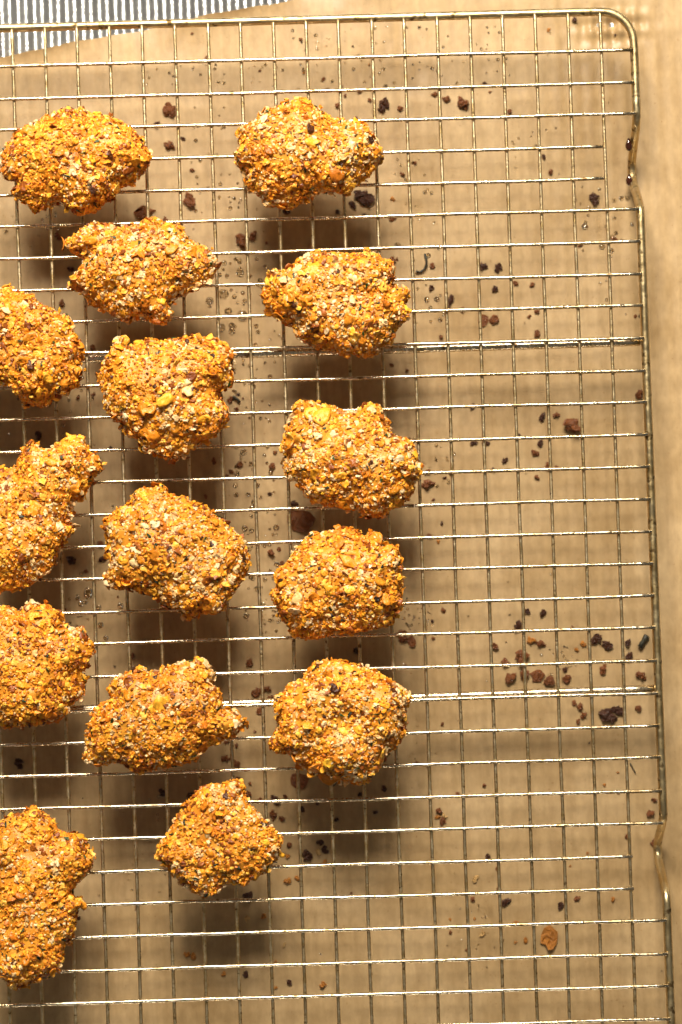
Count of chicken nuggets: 15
